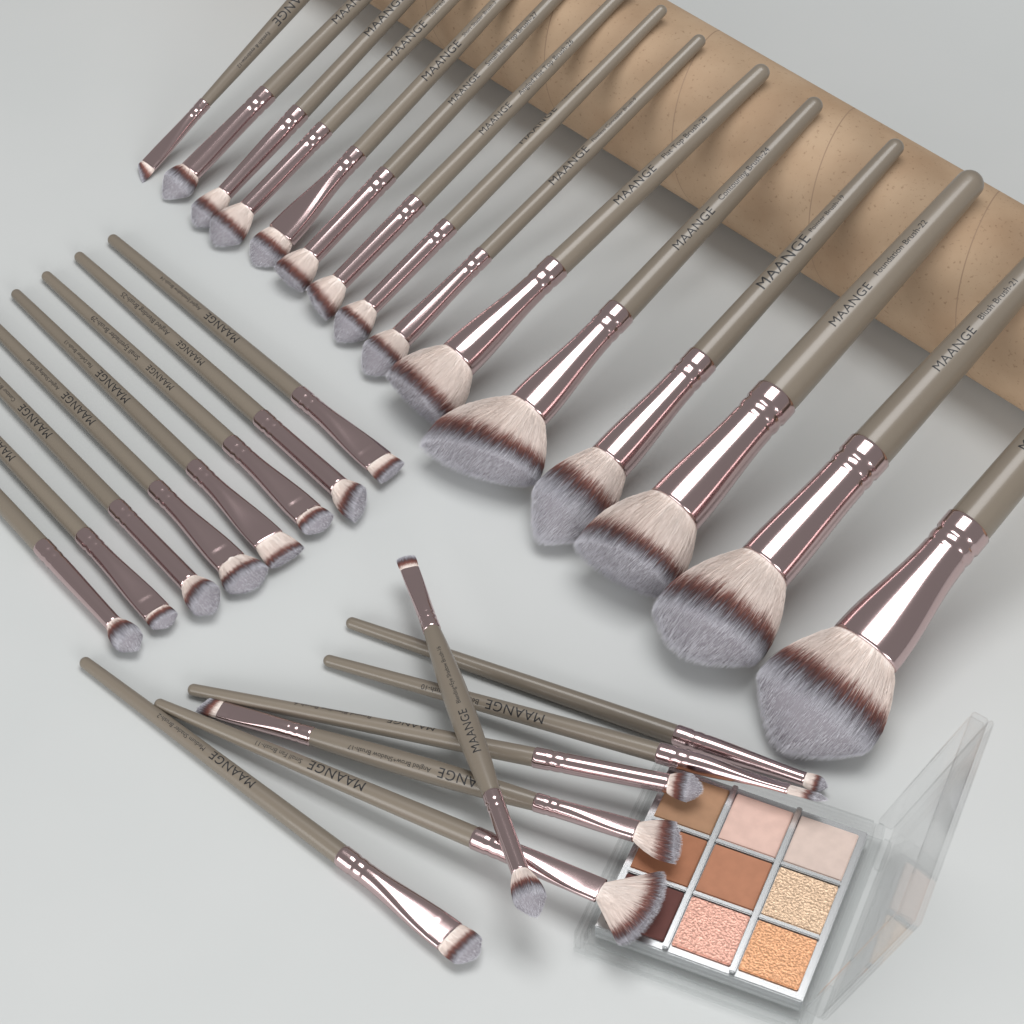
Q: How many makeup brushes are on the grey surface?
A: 30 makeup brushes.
